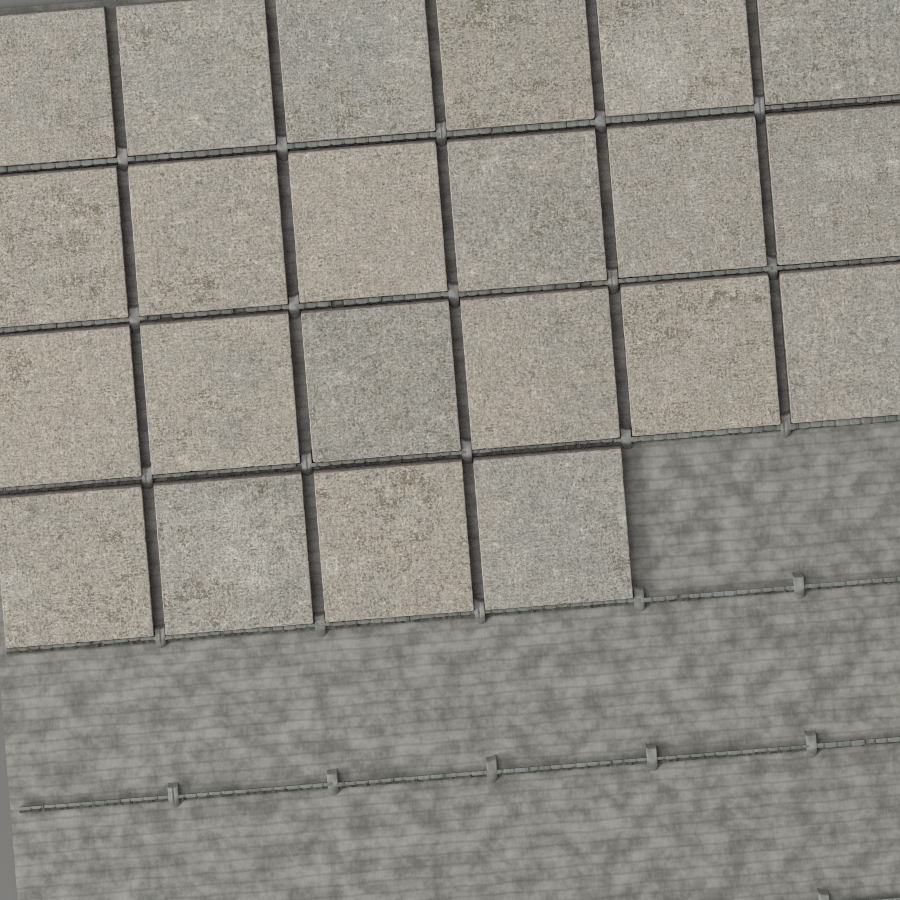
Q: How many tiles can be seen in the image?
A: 22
